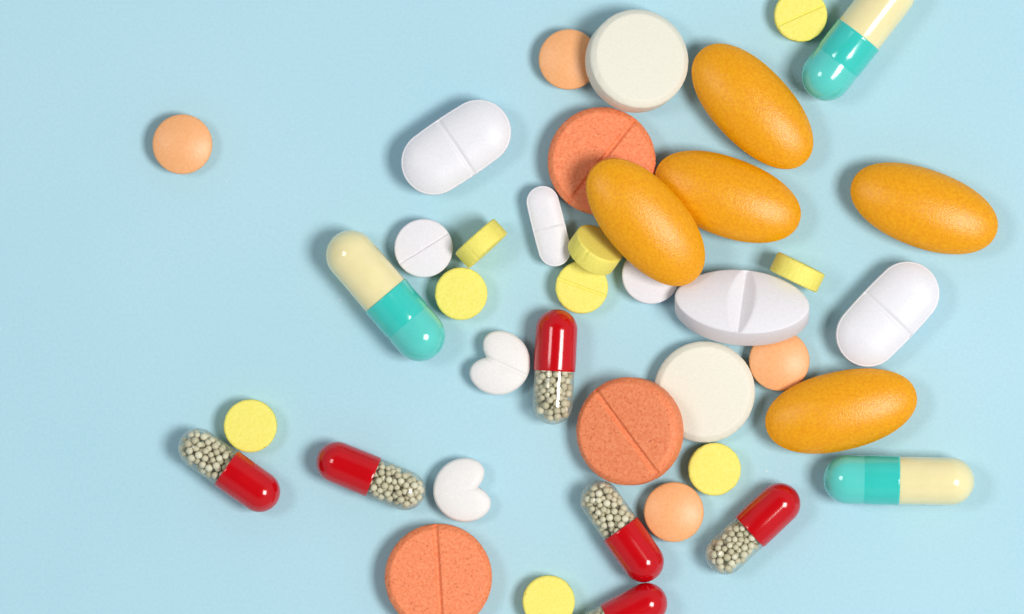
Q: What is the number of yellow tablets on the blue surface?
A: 9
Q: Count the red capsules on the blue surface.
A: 6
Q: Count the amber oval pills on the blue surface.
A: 5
